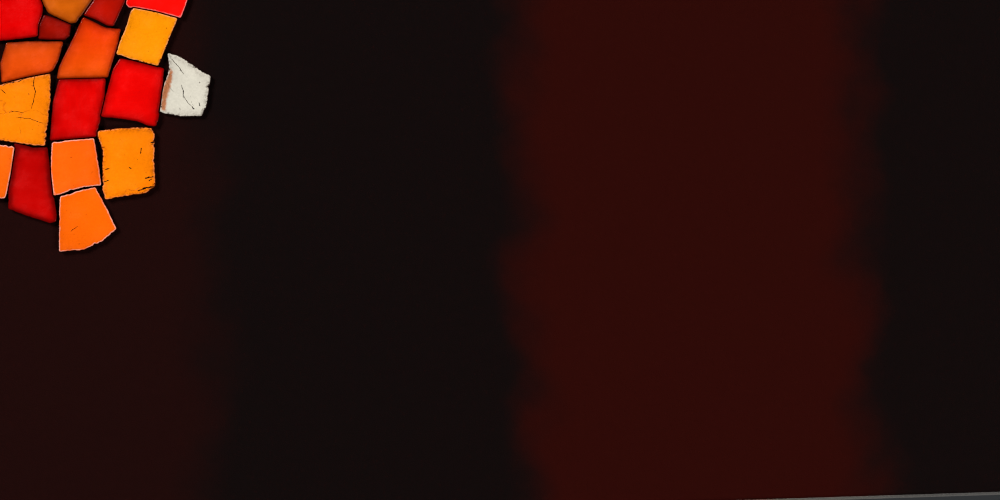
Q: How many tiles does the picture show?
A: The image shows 17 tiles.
